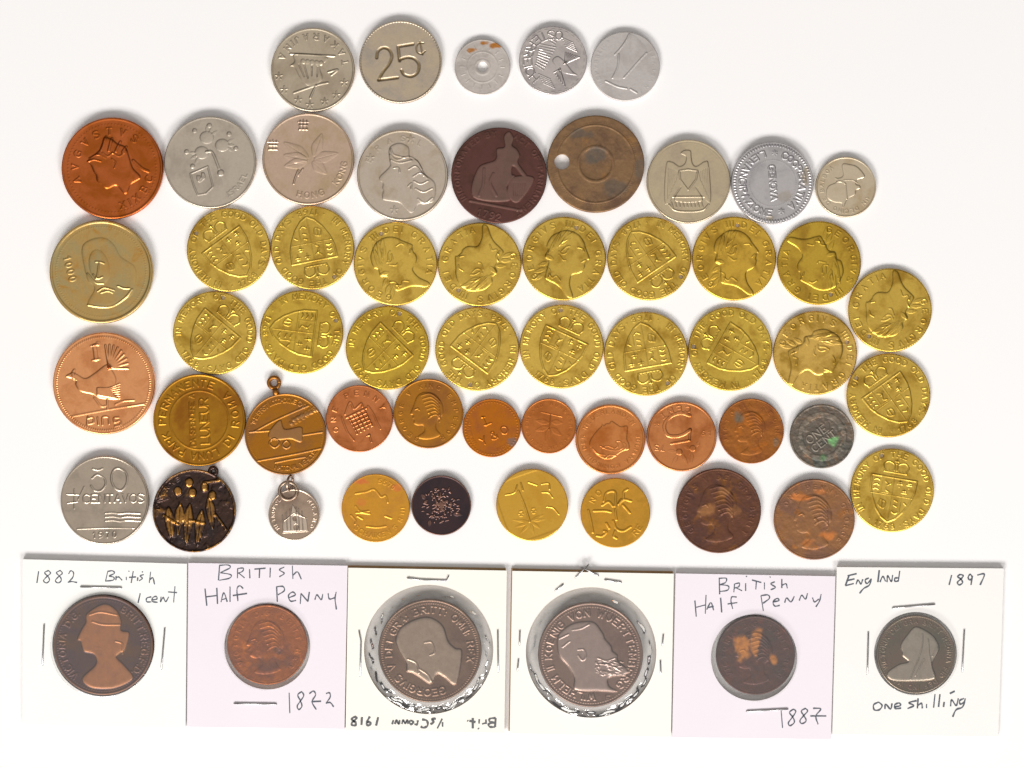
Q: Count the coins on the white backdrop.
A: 57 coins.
